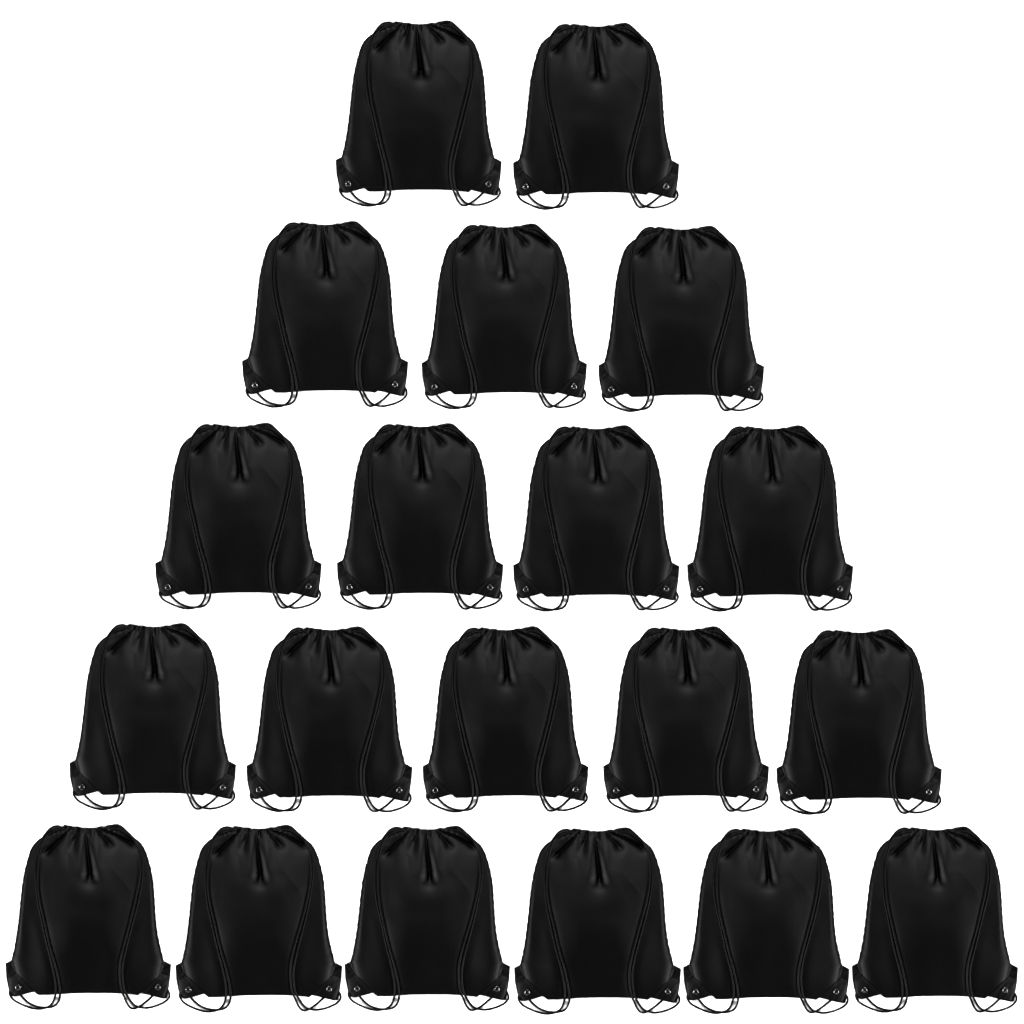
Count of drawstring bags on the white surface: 20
